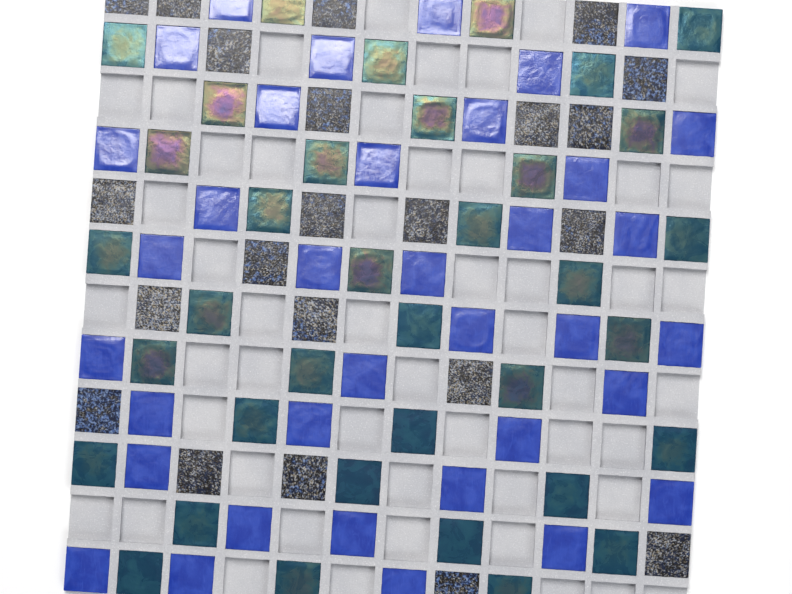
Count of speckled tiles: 22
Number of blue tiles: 36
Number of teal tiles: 36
